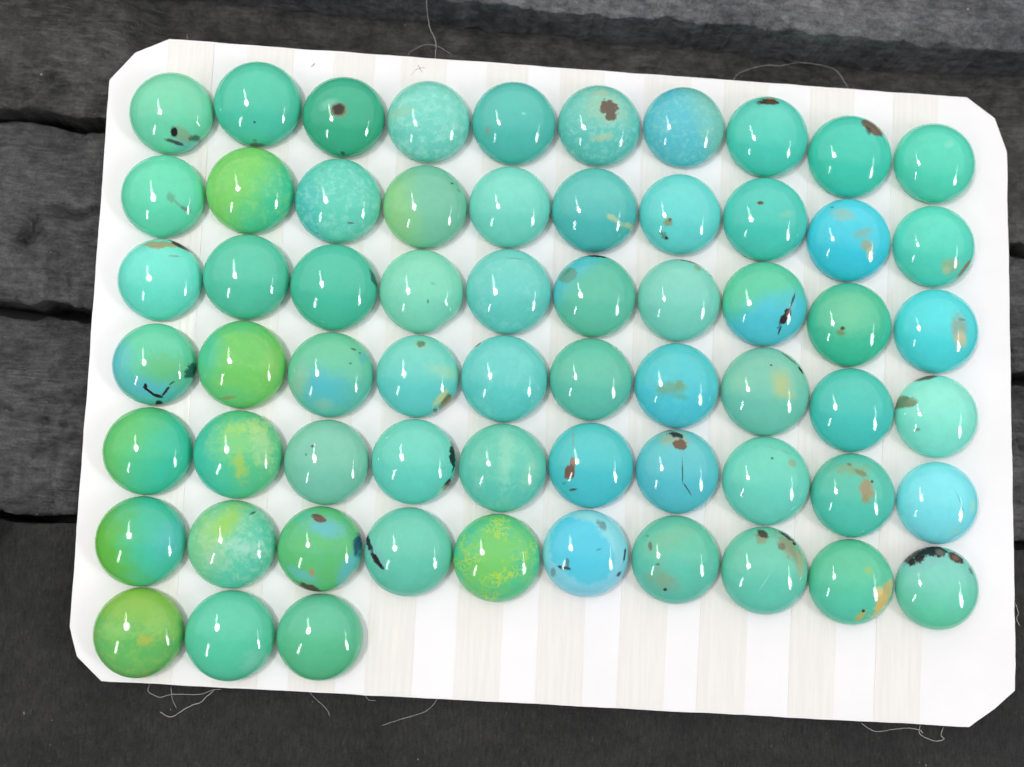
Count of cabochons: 63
